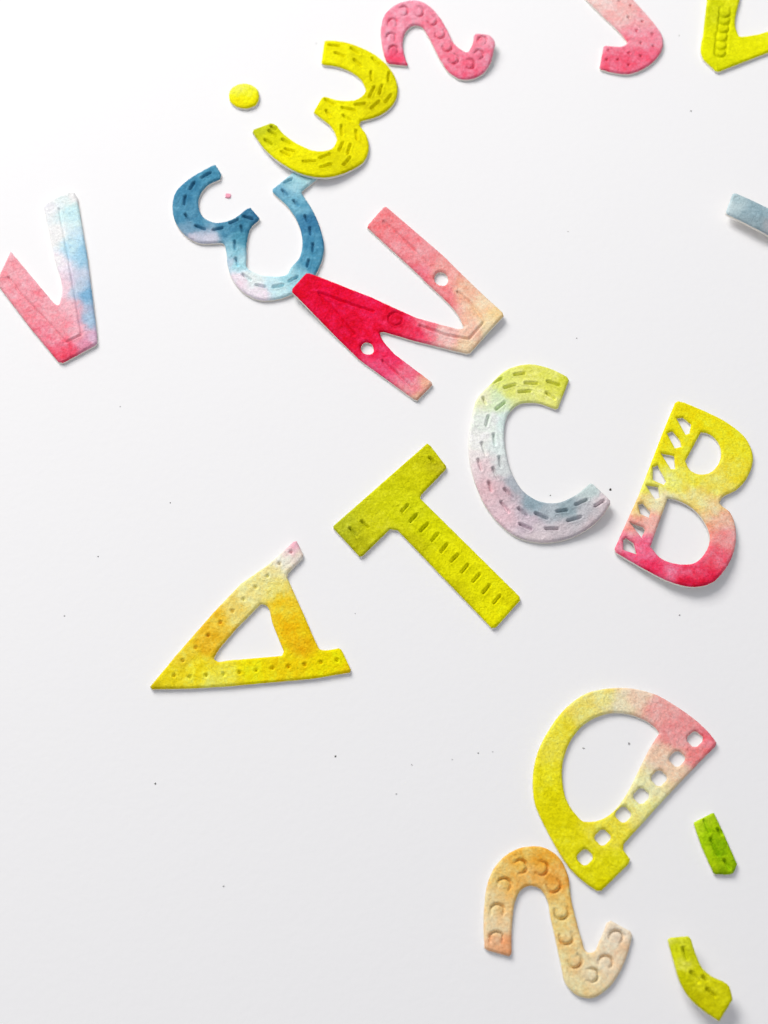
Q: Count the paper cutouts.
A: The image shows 17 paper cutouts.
